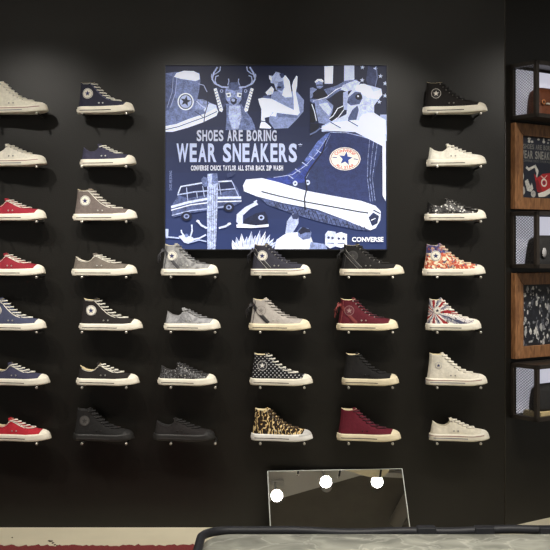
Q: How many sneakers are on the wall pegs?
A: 33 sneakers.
